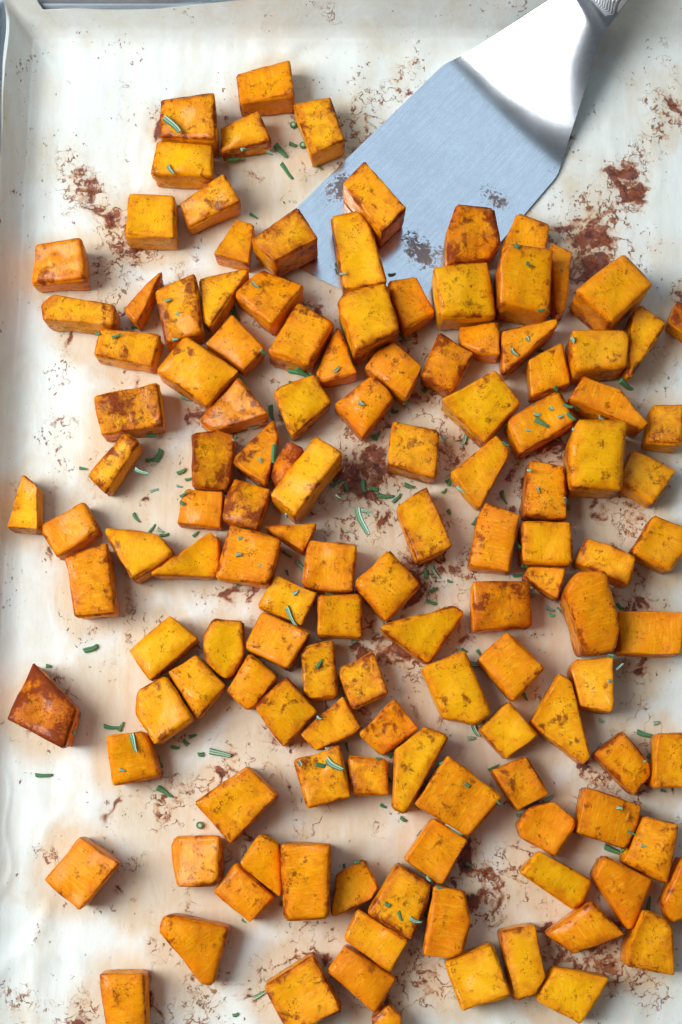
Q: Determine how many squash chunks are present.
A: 131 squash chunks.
